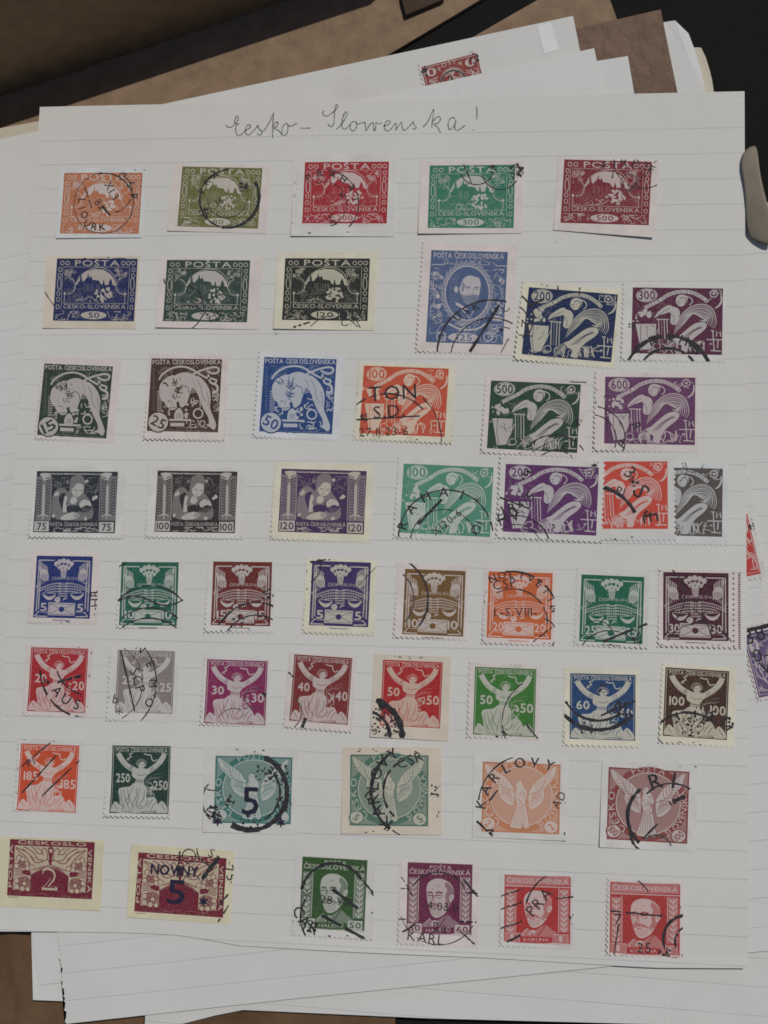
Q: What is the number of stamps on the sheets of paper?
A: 55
